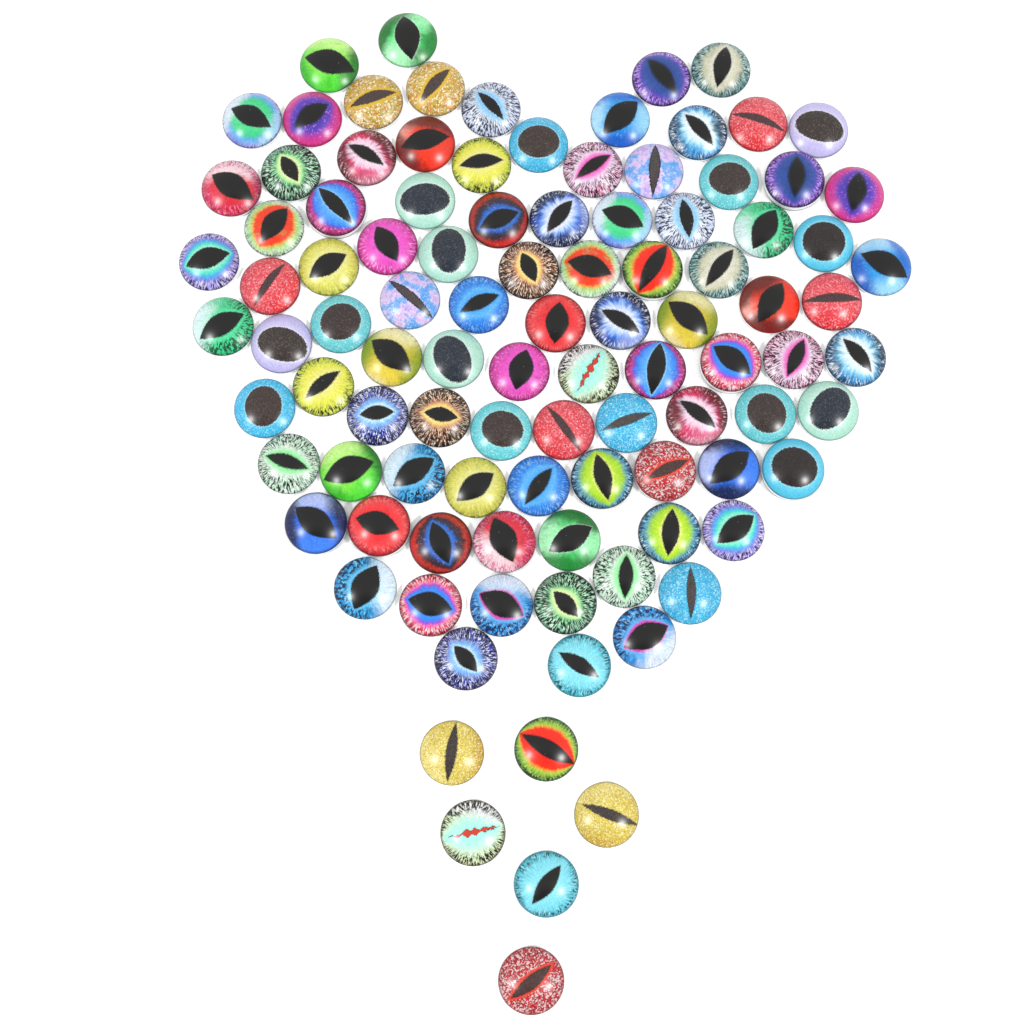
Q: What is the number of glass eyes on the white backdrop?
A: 102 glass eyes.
